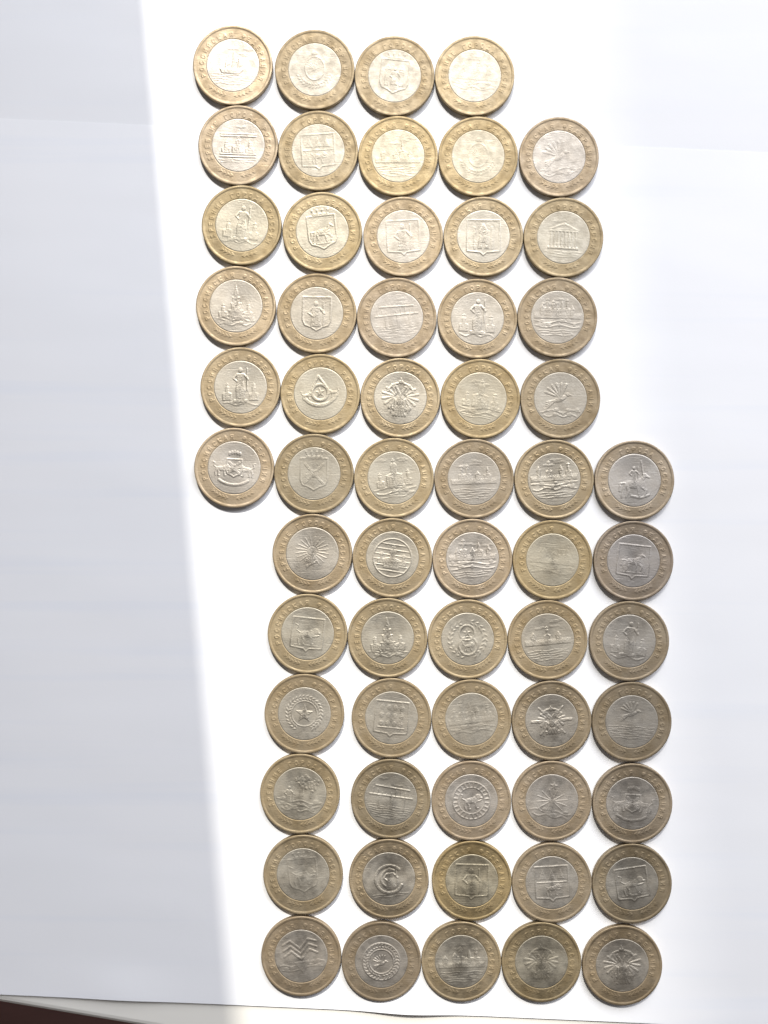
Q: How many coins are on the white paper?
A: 60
